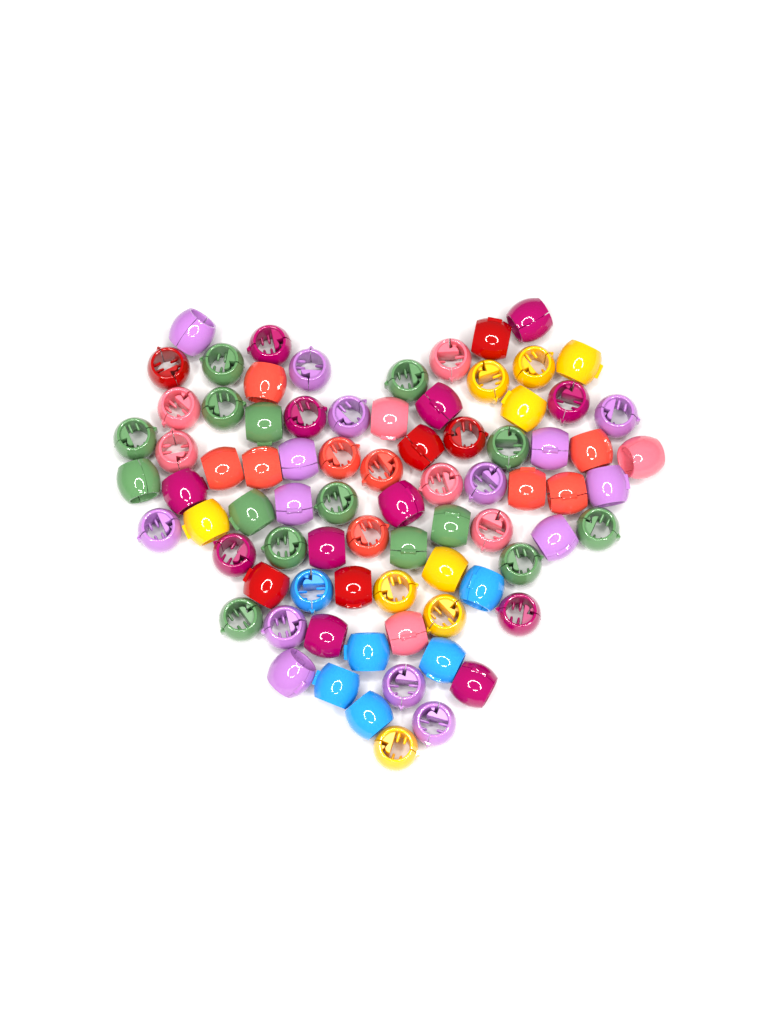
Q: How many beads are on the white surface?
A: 80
